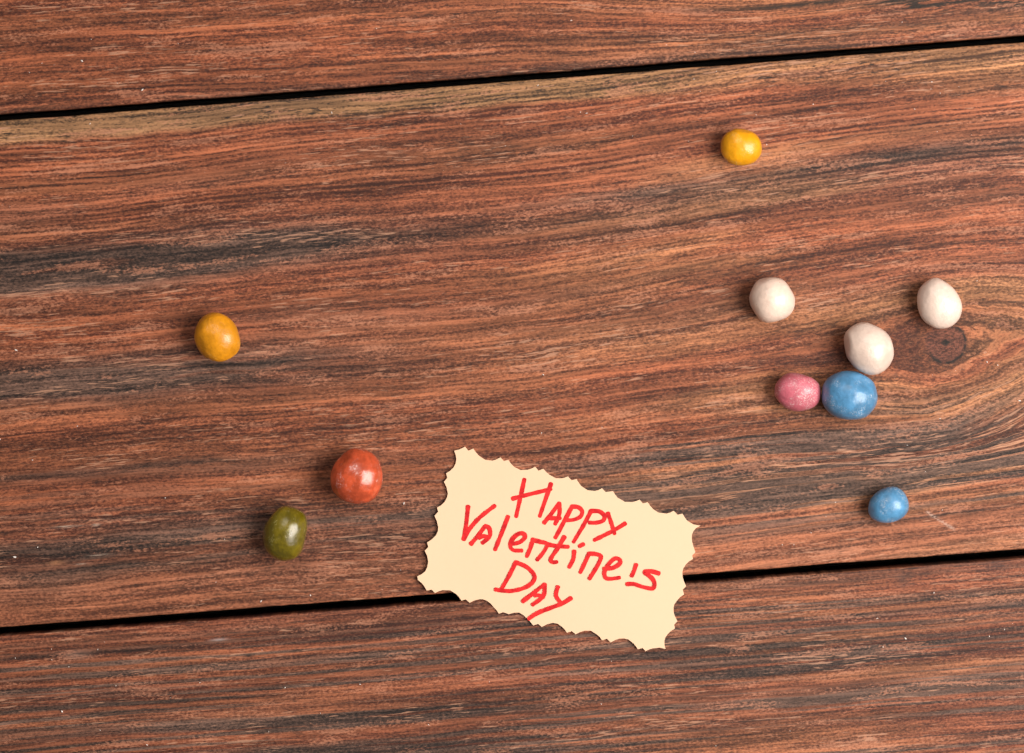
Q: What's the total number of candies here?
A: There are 10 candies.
